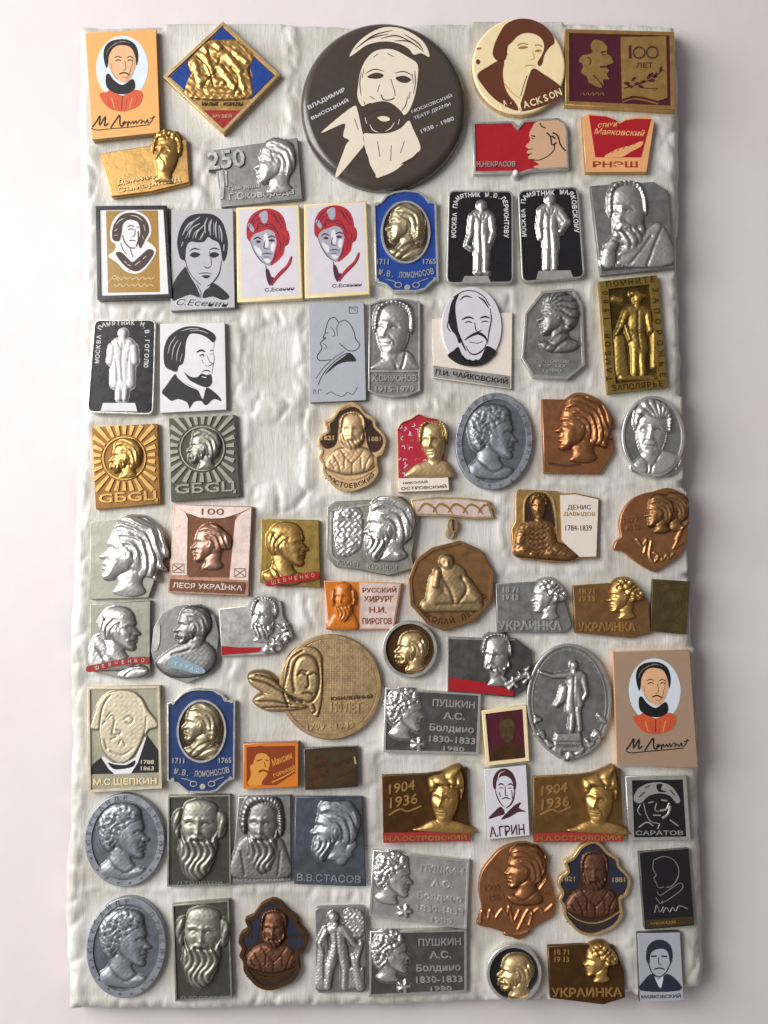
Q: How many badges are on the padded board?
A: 76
